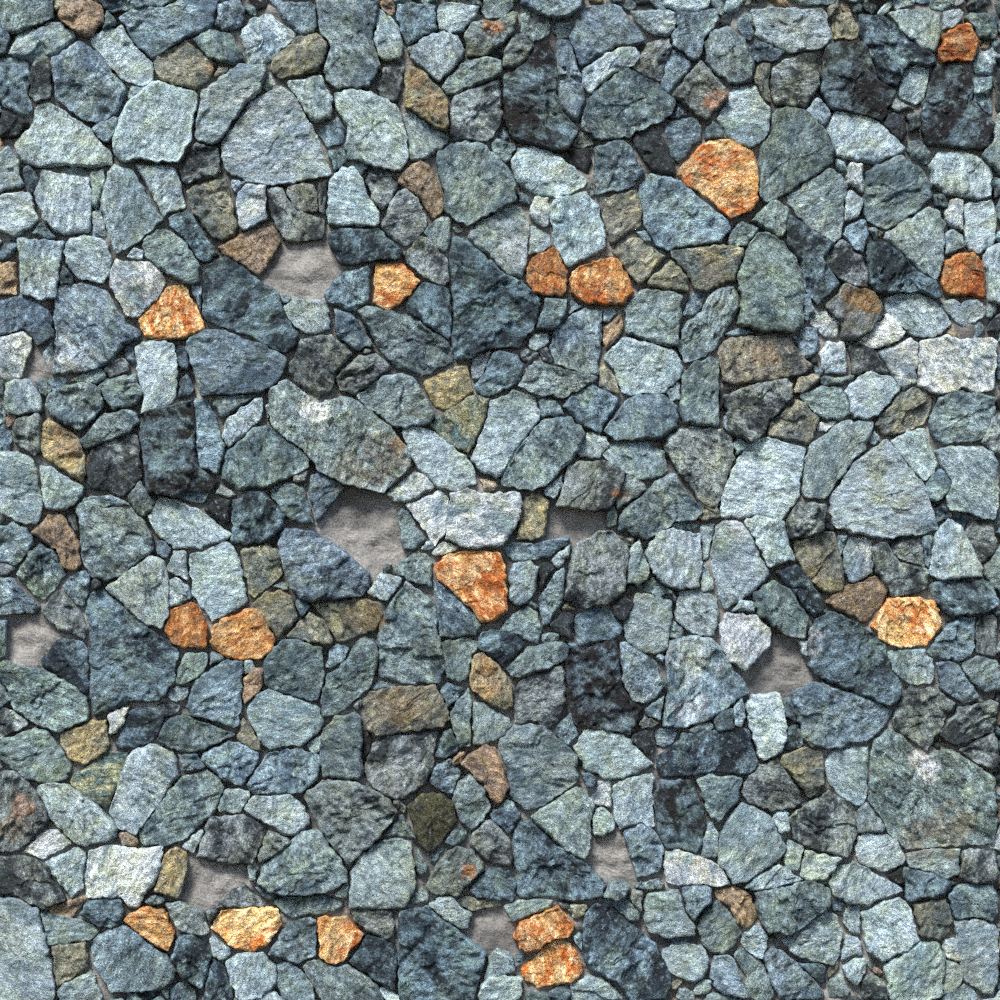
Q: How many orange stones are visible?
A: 16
